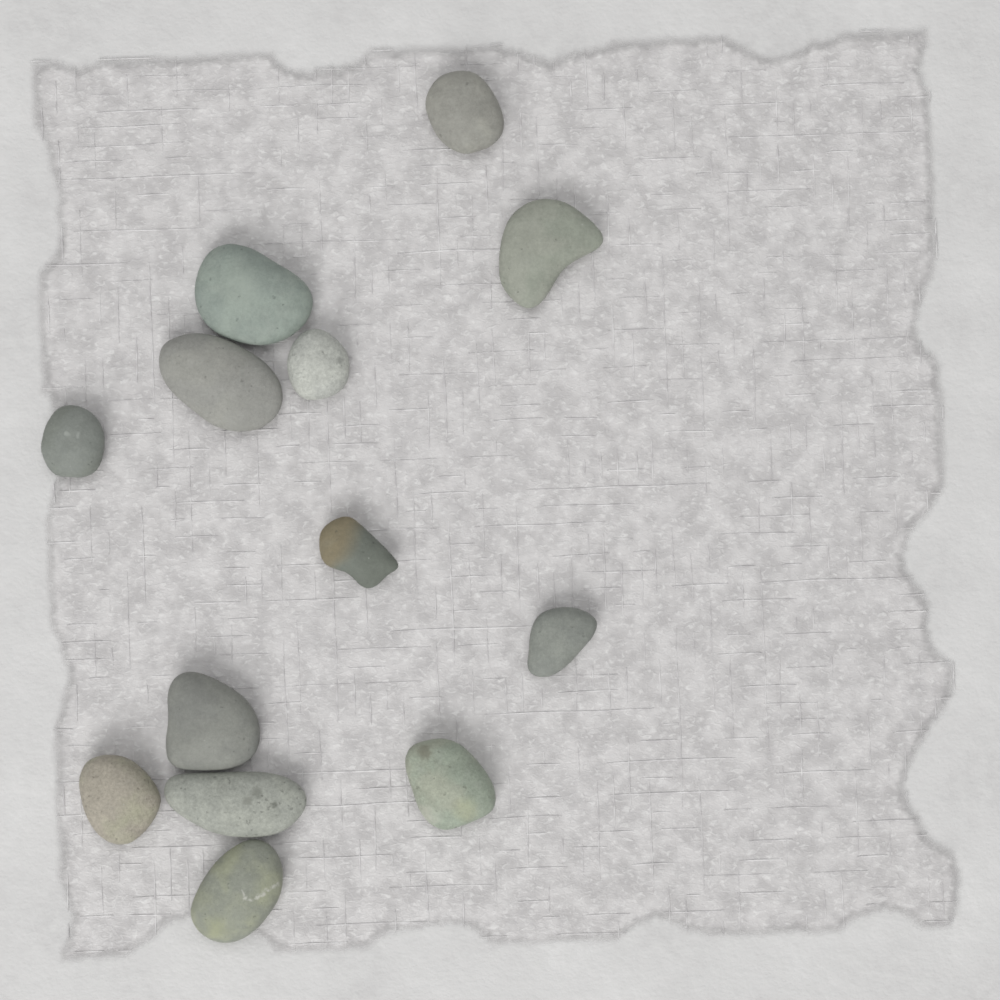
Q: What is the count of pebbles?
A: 13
